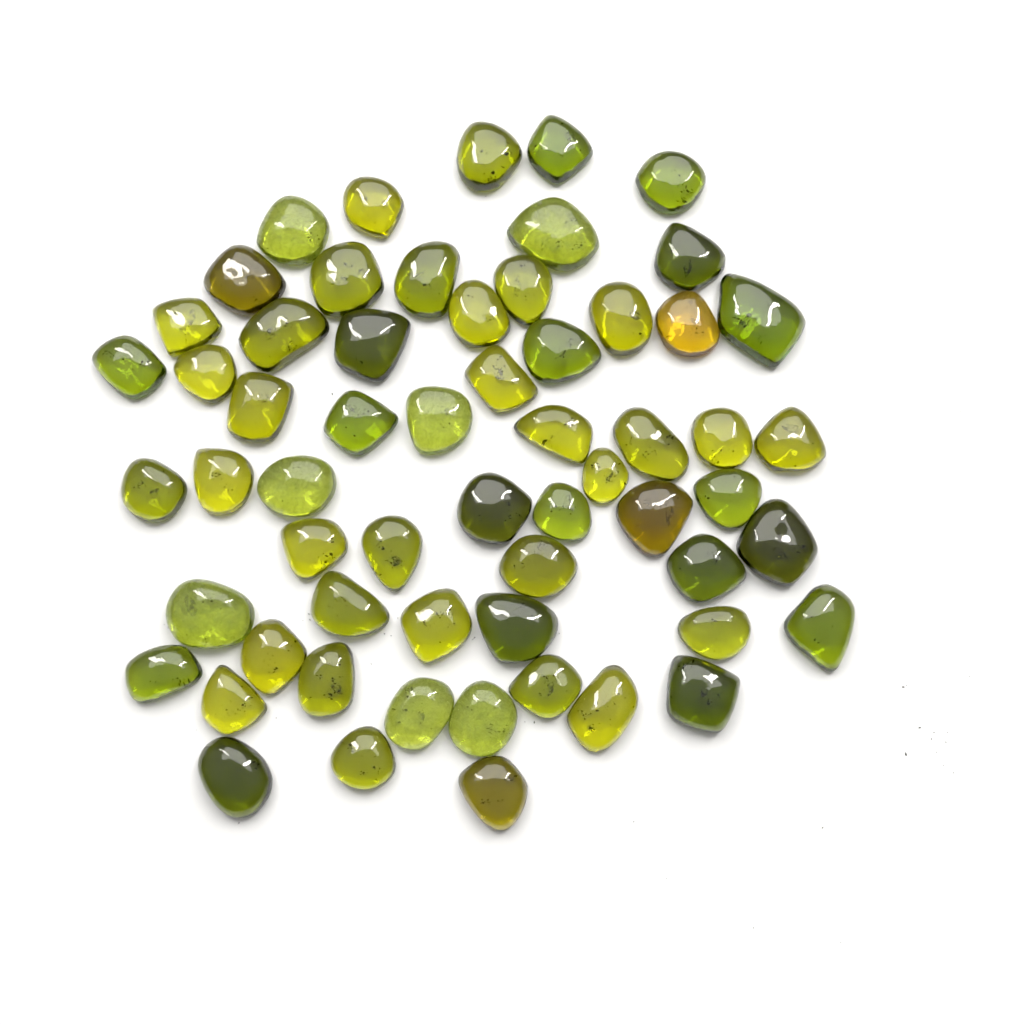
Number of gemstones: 60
